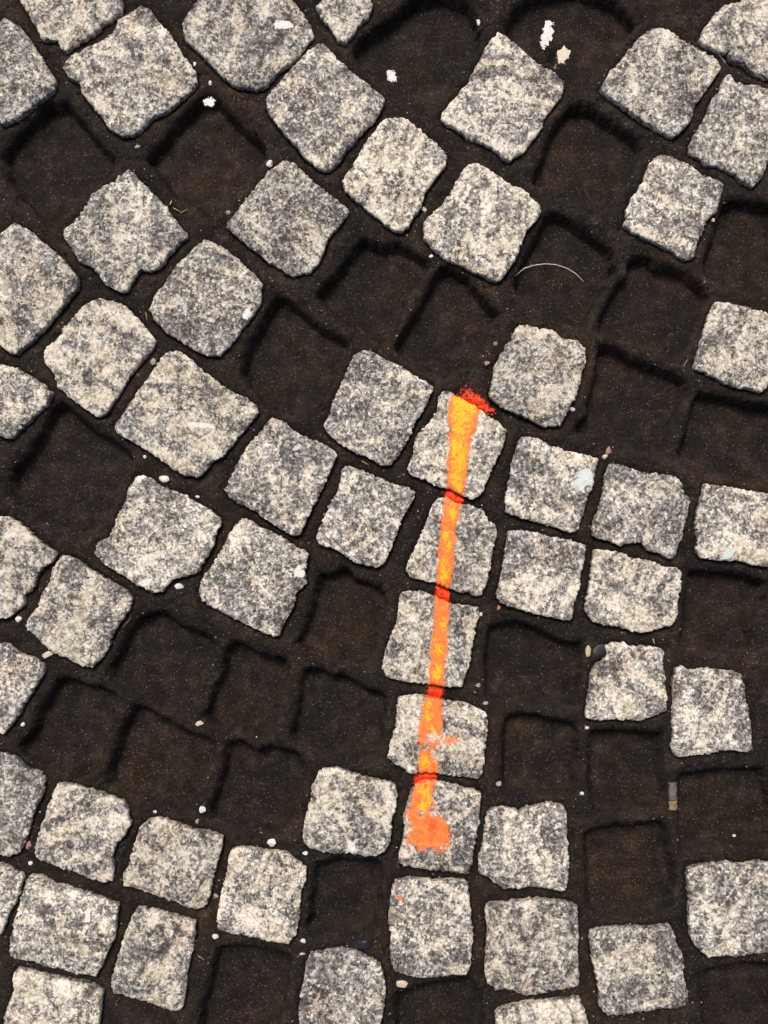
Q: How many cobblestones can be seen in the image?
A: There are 58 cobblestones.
